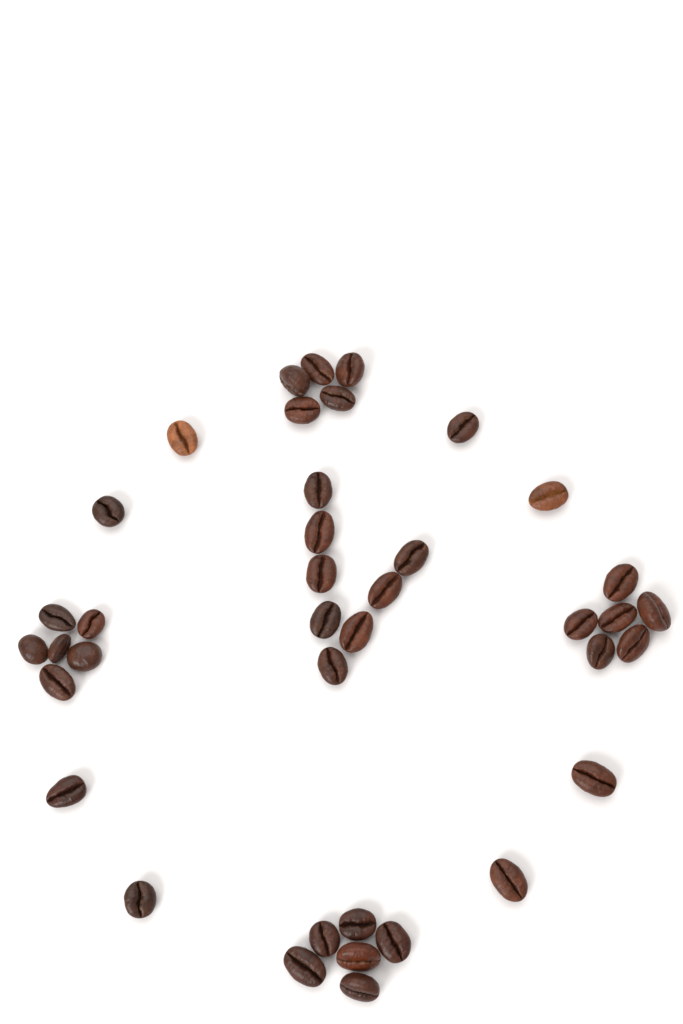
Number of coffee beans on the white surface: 39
